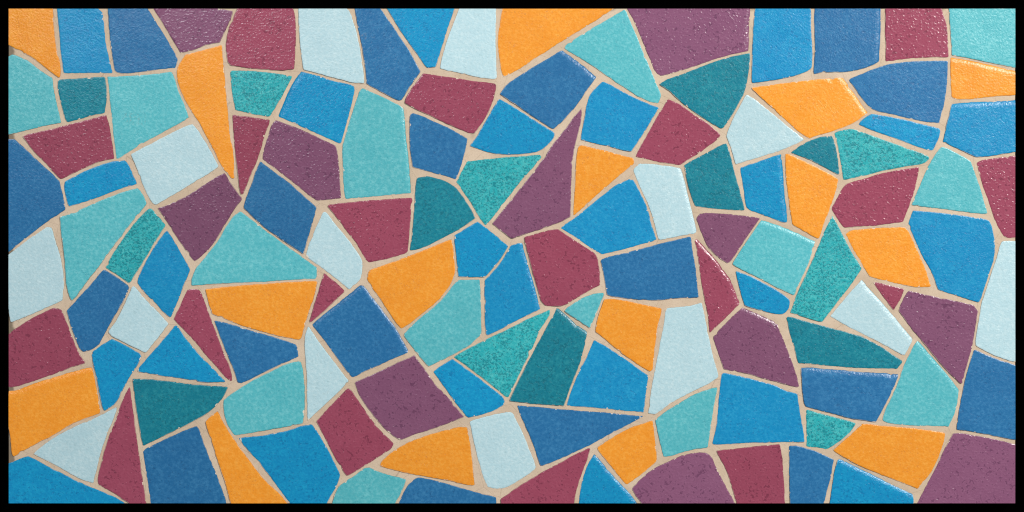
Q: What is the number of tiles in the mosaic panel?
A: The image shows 133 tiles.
